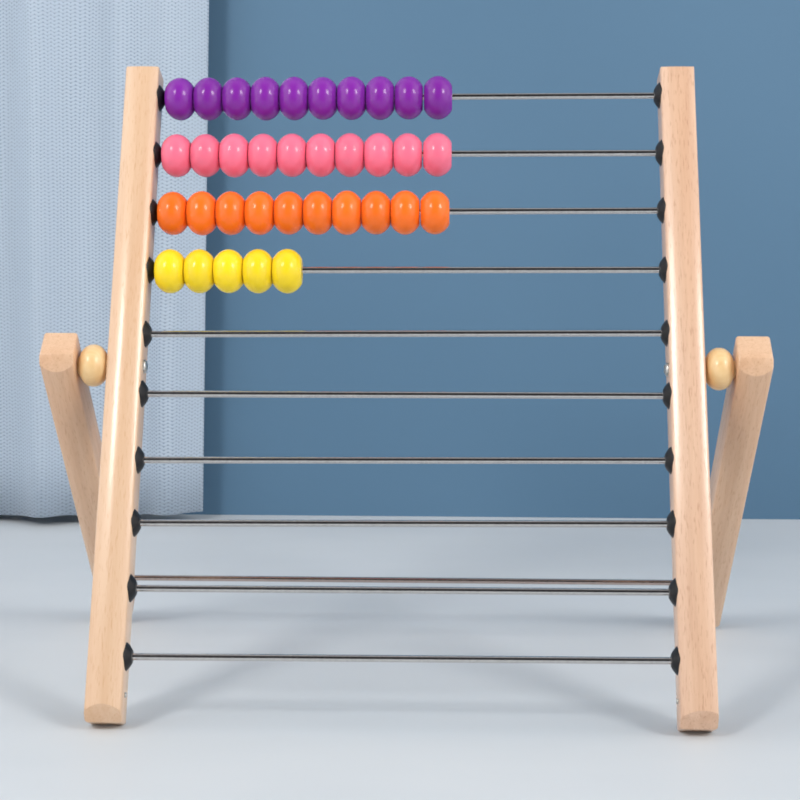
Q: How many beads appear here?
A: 35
